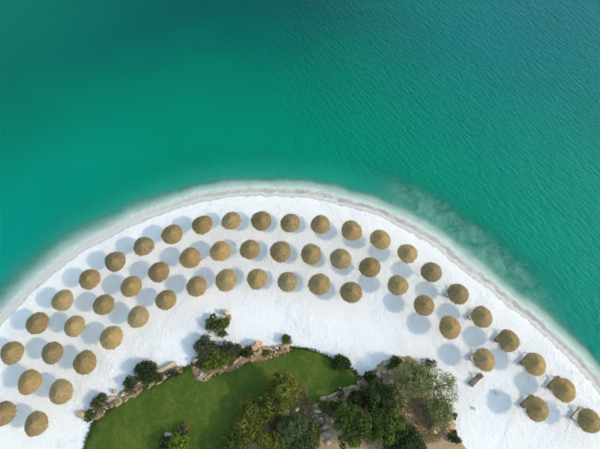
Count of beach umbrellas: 53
